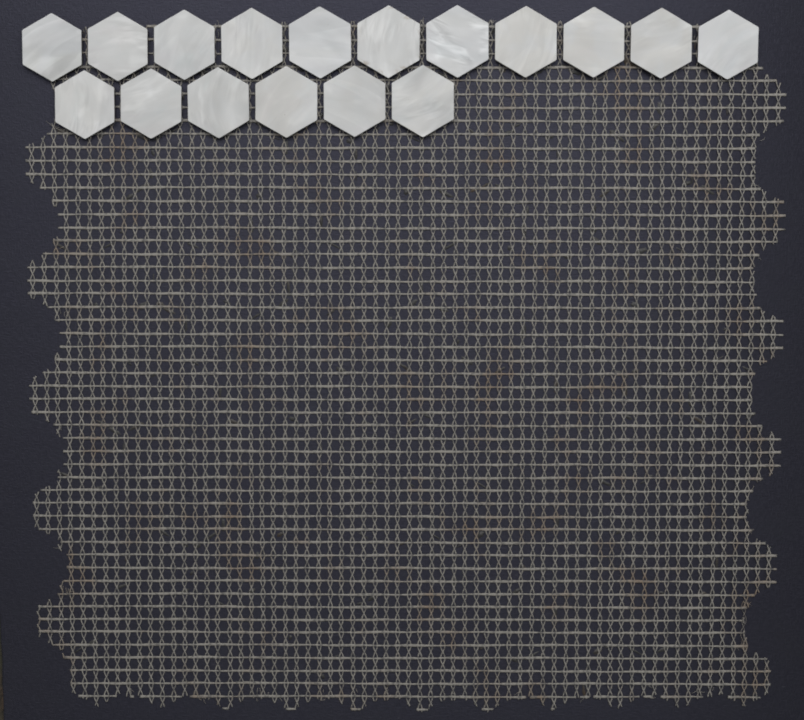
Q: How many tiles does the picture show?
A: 17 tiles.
